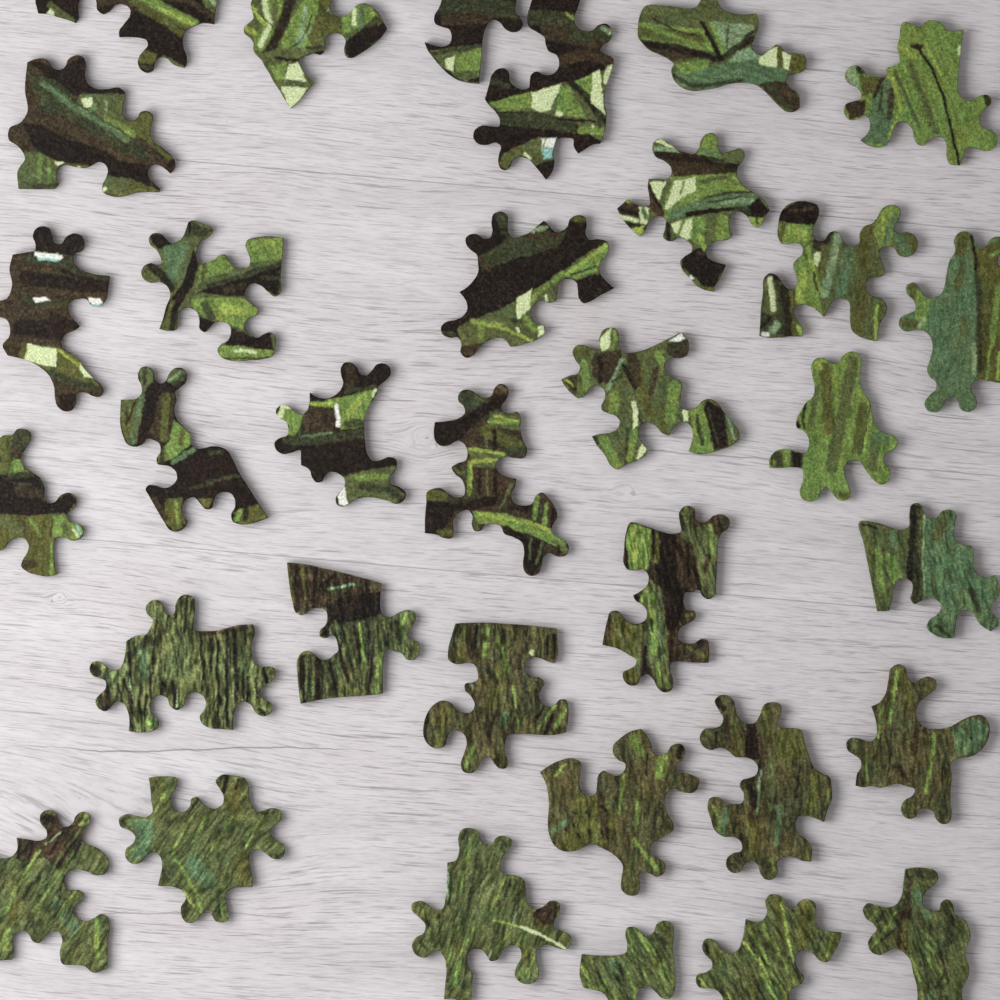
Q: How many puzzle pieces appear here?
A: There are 33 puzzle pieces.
